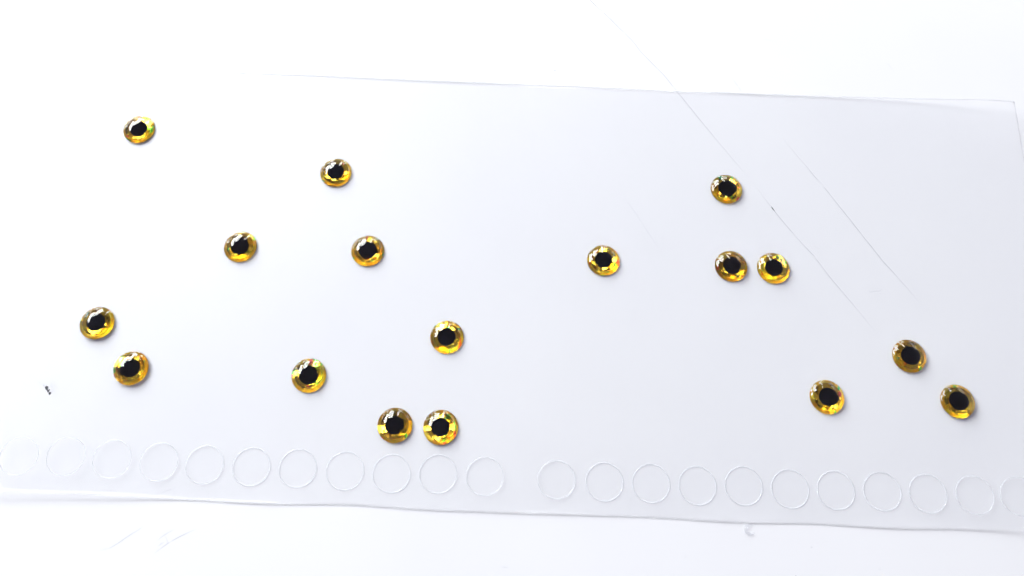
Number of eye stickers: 17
